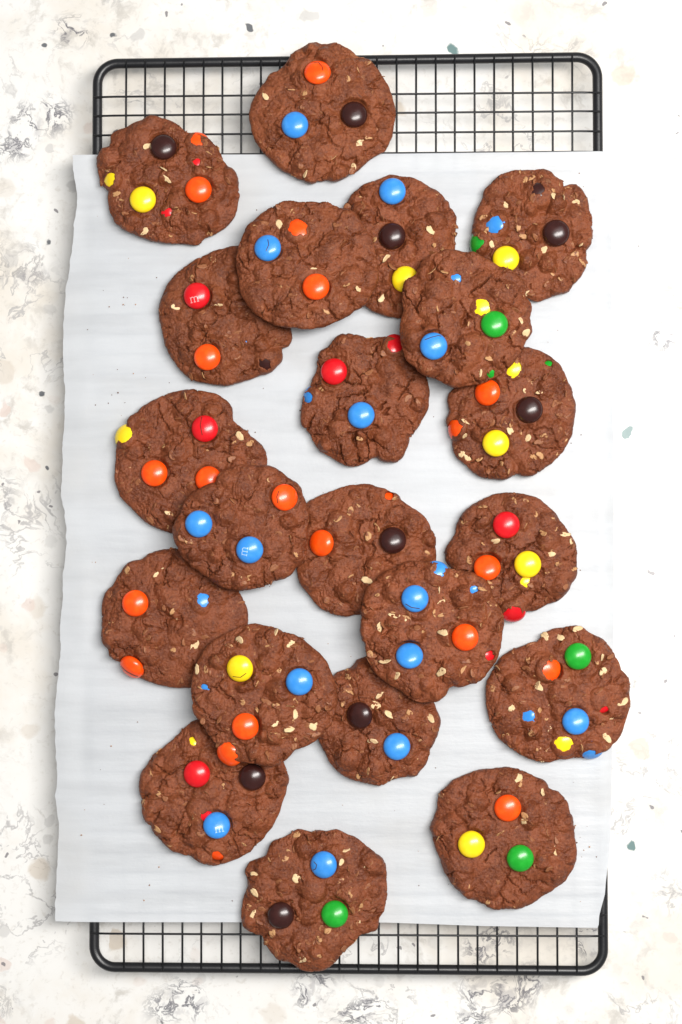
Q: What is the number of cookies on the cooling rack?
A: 21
